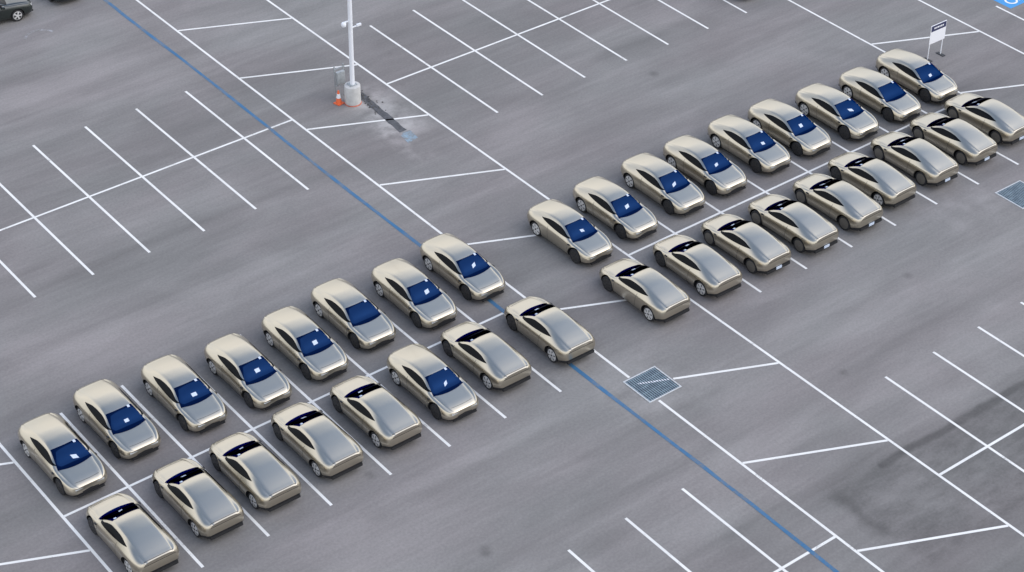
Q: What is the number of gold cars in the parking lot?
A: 34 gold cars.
